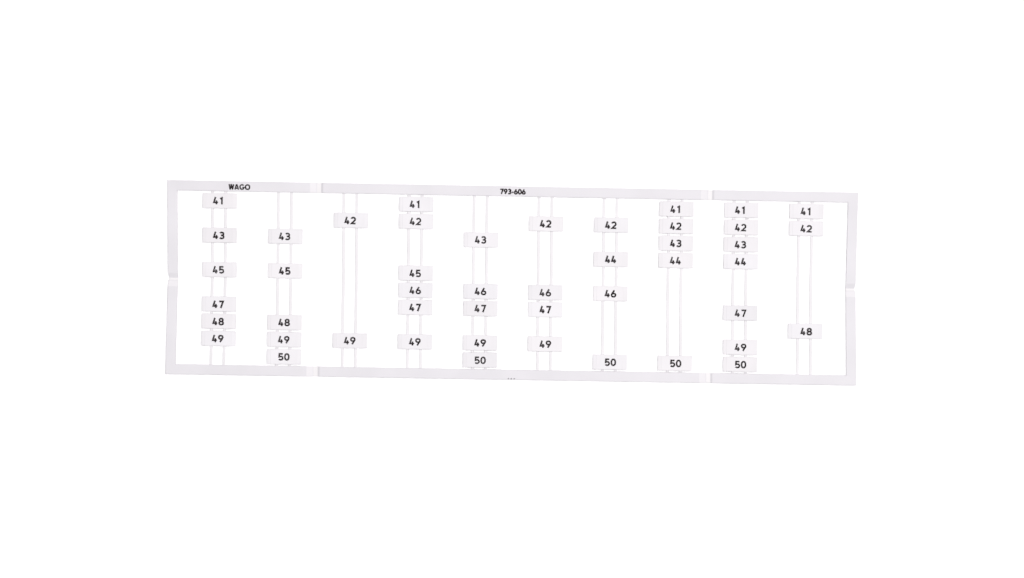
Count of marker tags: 47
